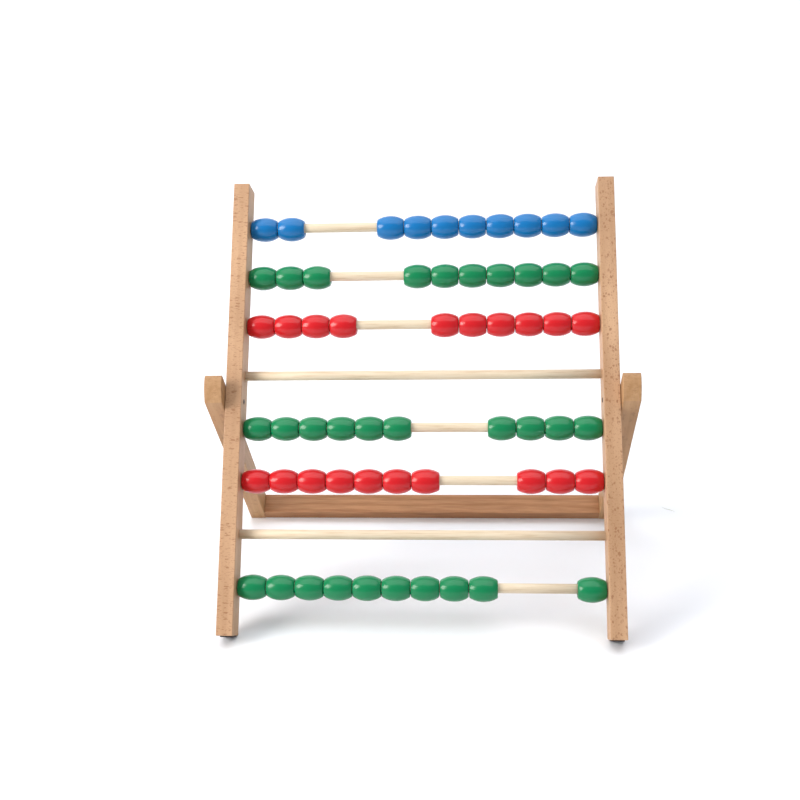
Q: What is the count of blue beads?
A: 10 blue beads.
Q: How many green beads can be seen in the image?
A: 30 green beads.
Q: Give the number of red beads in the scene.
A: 20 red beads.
